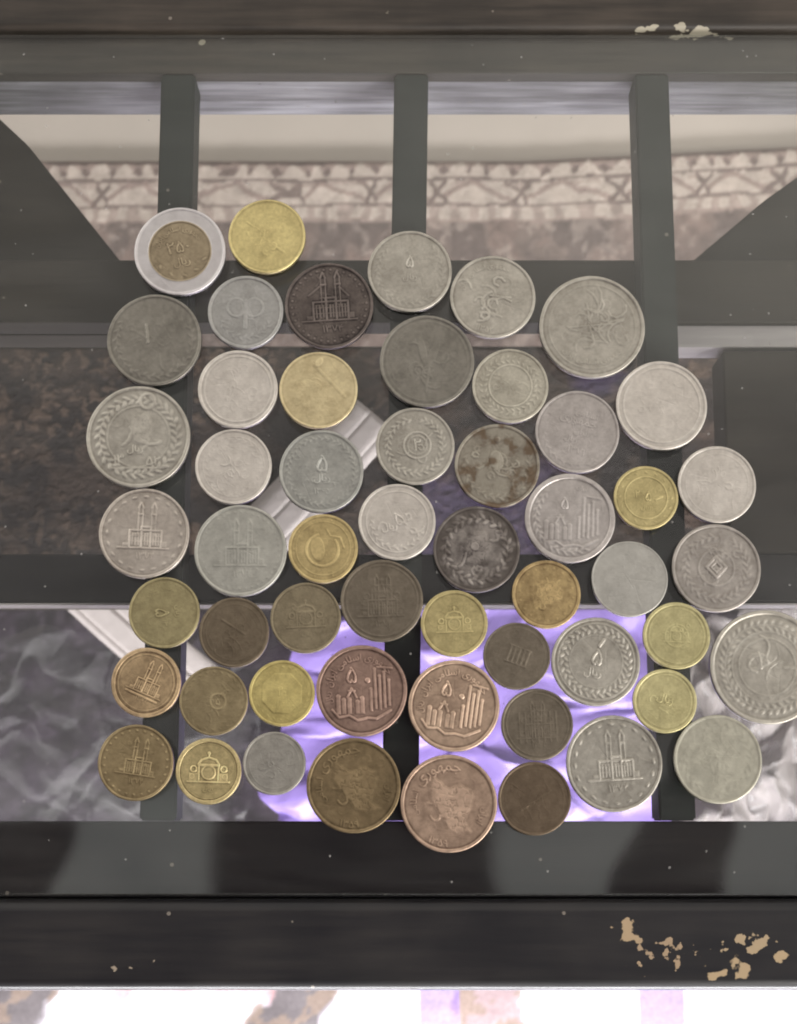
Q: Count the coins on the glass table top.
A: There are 54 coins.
